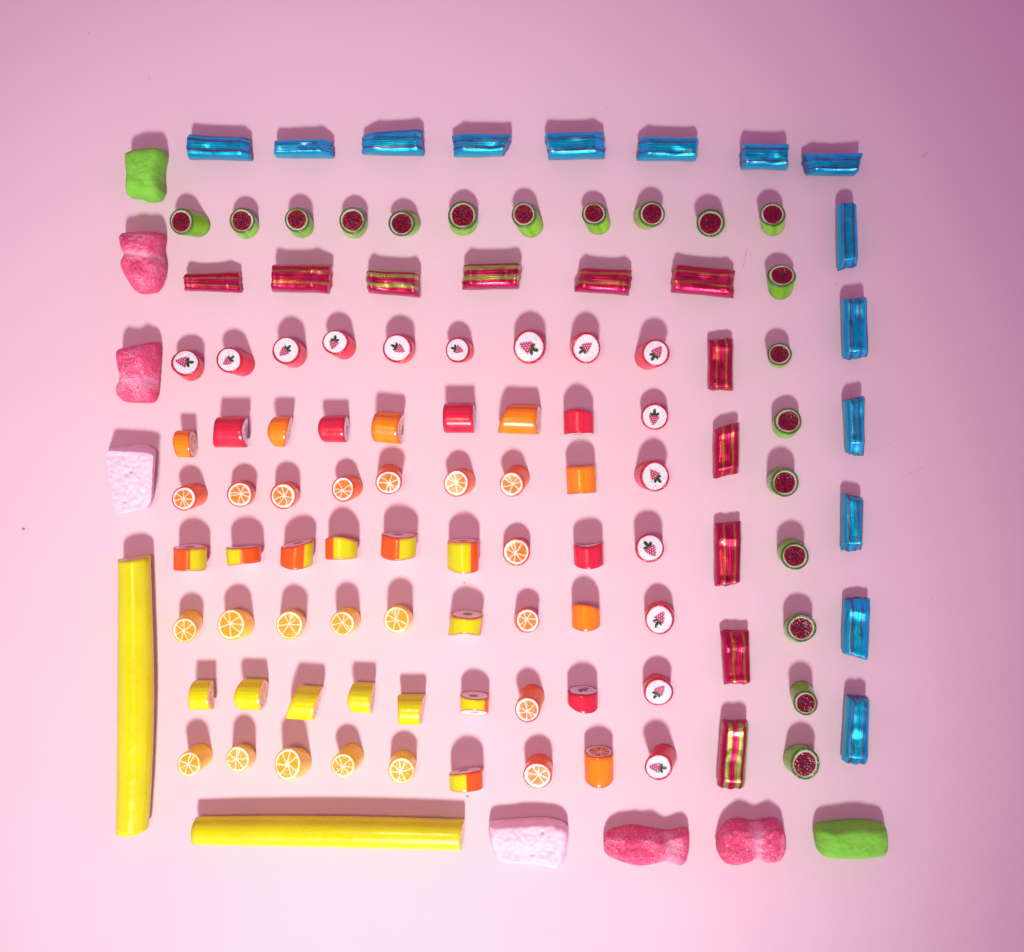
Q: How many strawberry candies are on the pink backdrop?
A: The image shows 21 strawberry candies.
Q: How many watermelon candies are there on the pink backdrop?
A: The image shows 19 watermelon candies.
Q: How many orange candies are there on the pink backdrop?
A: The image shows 18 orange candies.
